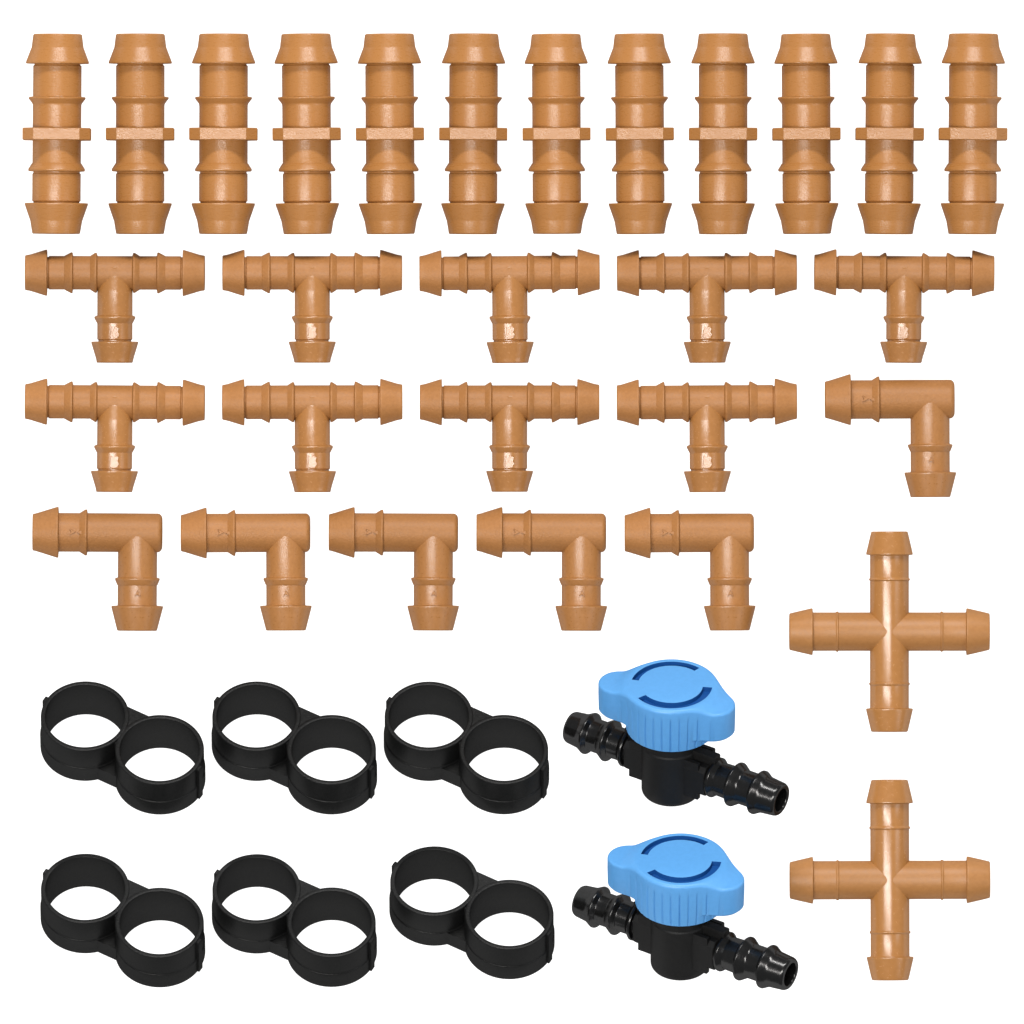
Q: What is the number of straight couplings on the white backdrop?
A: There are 12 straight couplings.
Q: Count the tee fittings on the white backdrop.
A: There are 9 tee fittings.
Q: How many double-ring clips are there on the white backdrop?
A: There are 6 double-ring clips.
